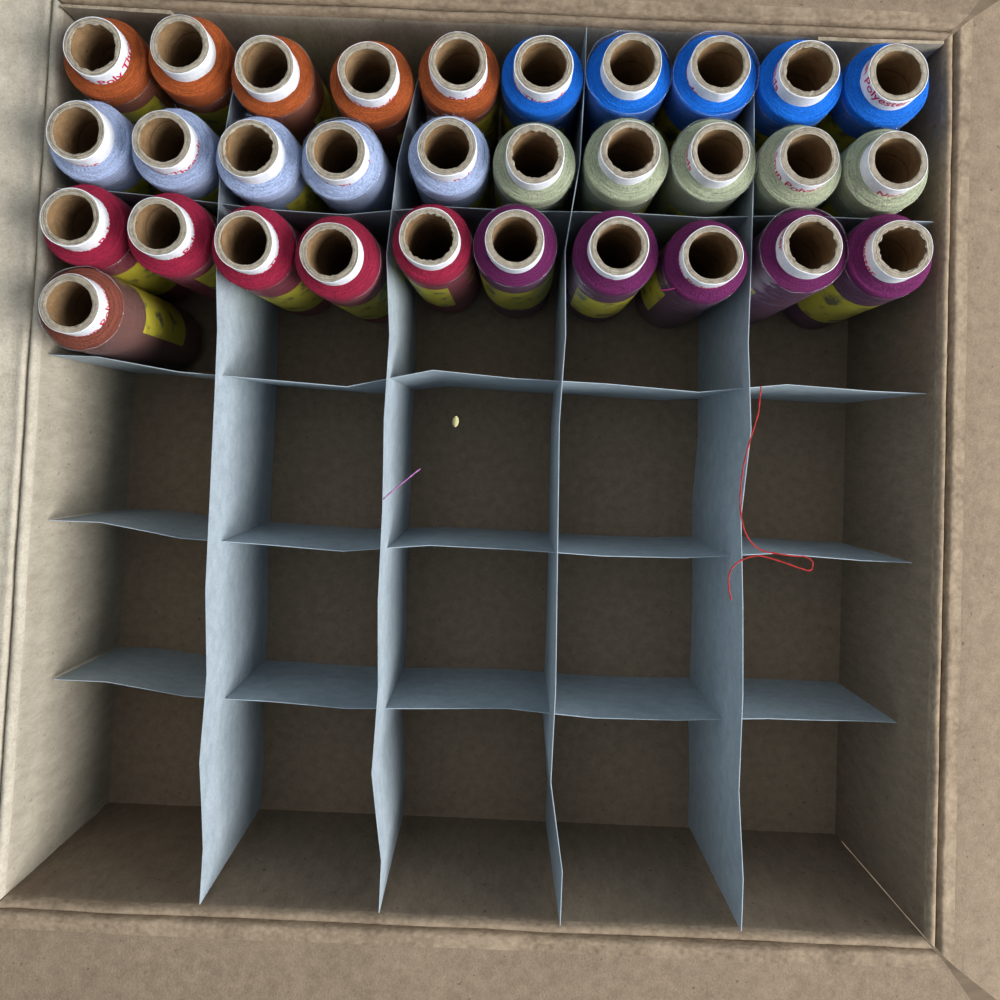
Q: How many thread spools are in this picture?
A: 31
